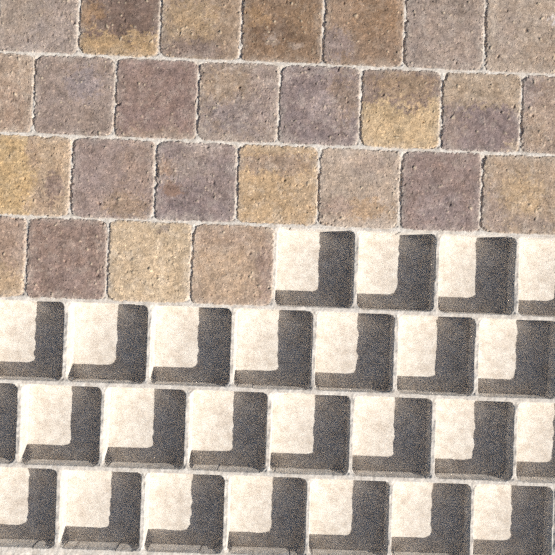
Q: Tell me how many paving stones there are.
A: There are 26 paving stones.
